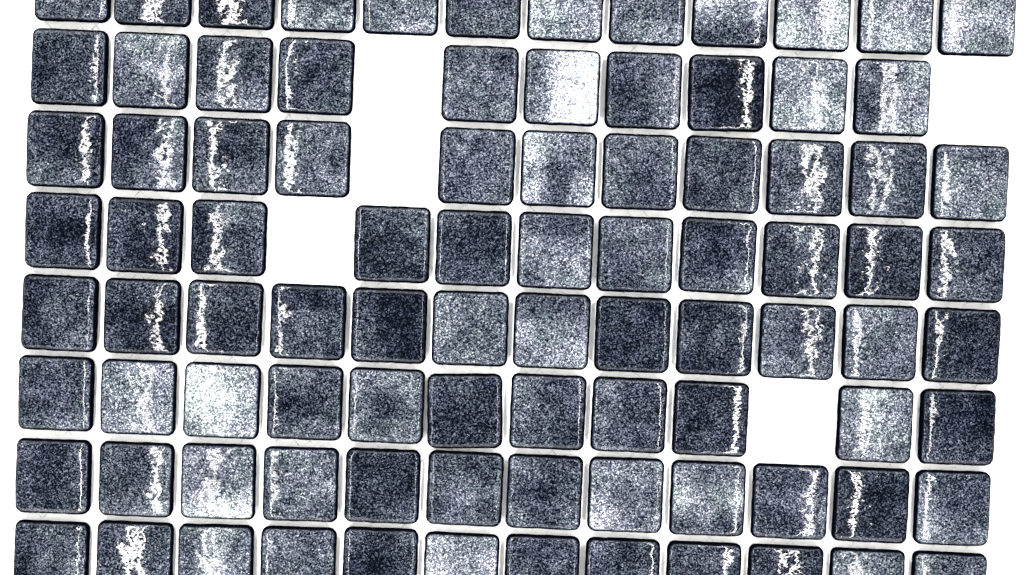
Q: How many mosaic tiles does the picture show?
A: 91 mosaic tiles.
